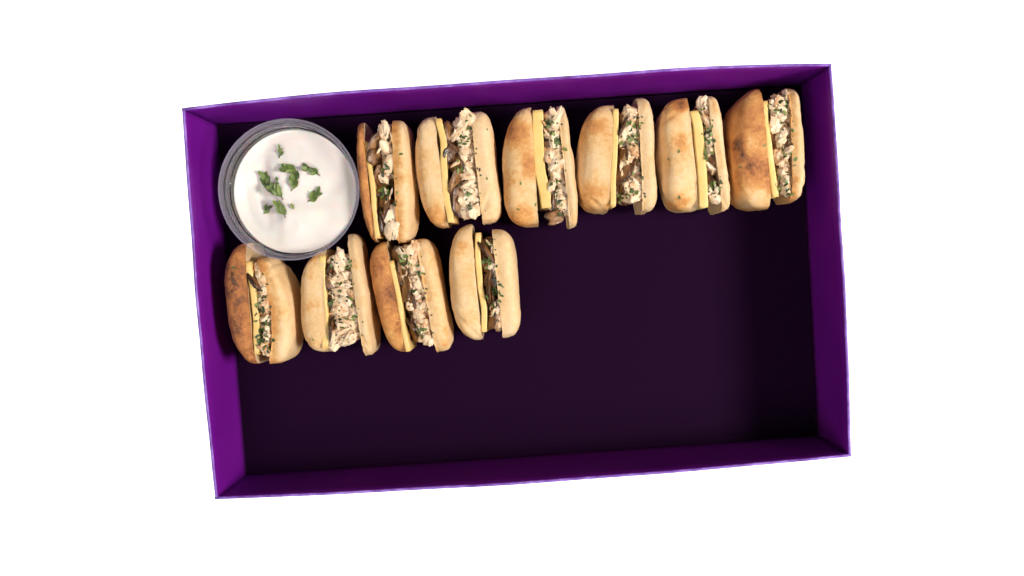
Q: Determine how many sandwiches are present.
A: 10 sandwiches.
